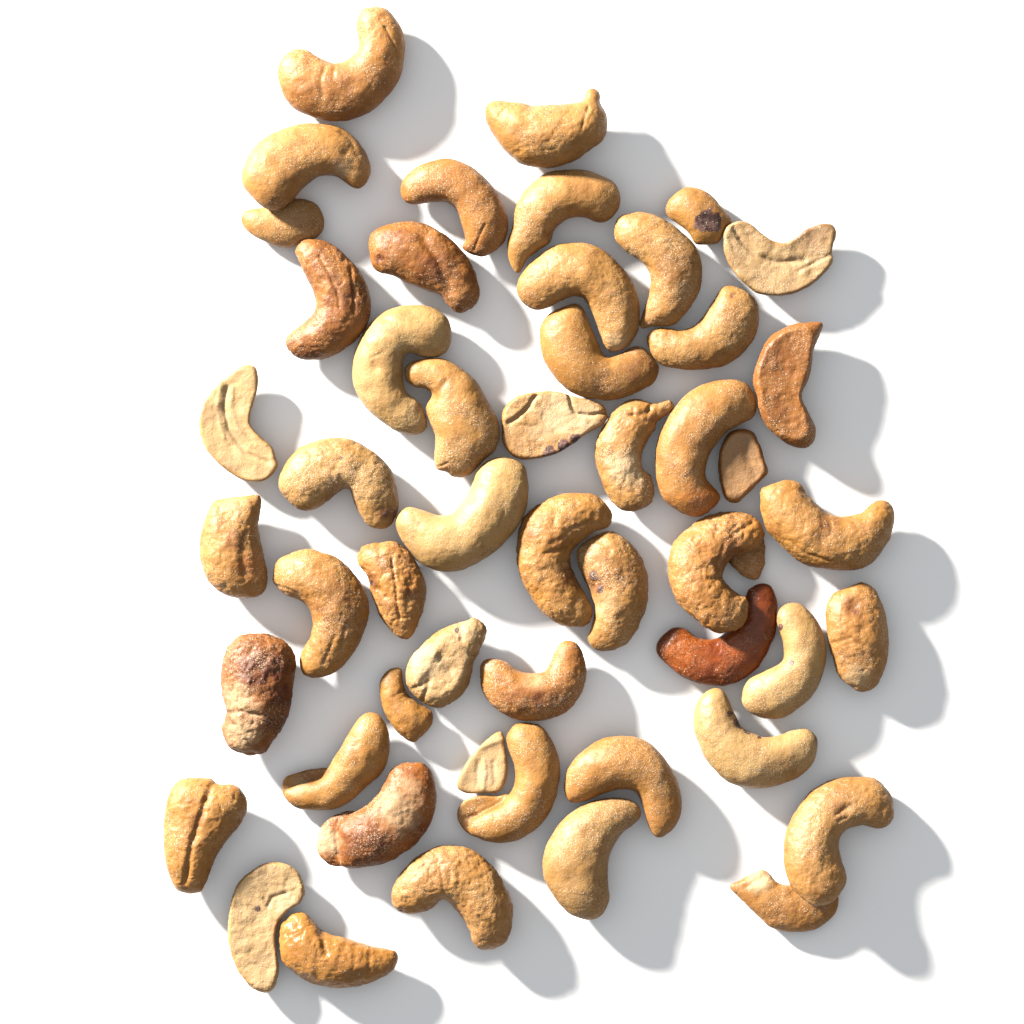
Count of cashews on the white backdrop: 51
